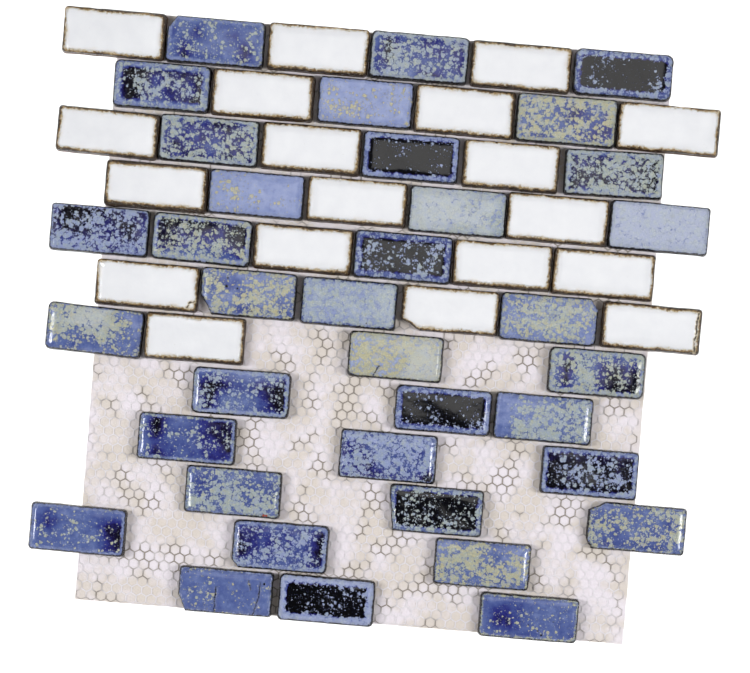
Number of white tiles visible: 19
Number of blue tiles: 36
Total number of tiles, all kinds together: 55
